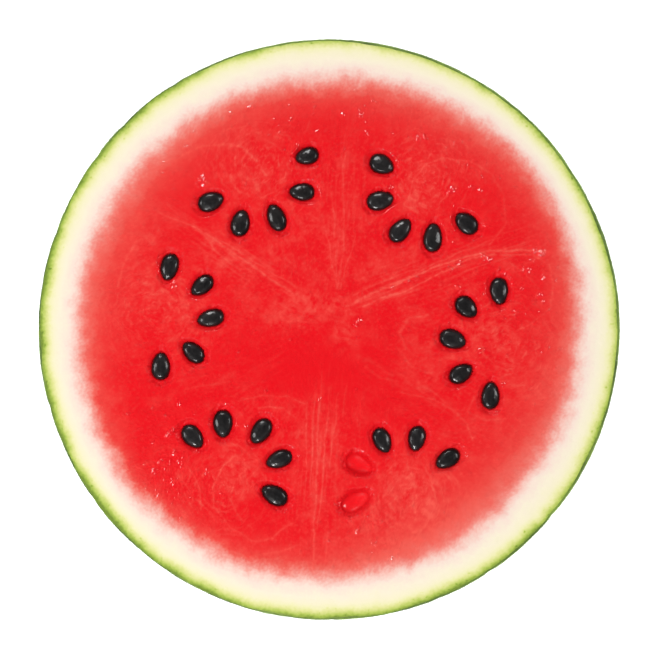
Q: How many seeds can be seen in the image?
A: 28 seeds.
